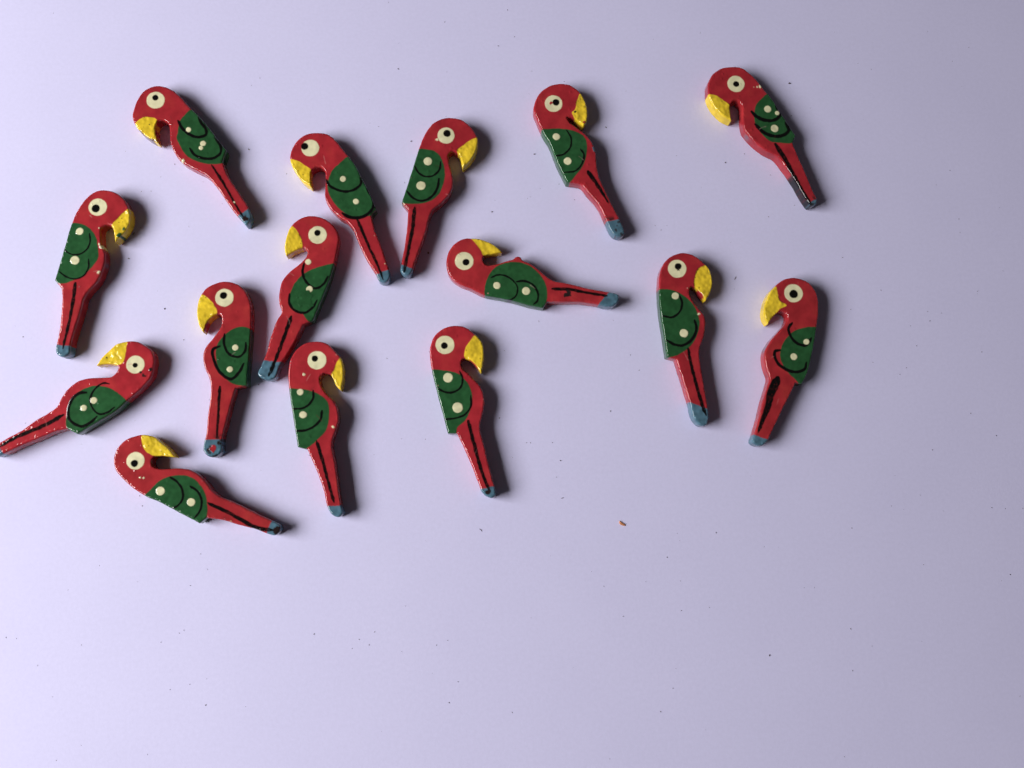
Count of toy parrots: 15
